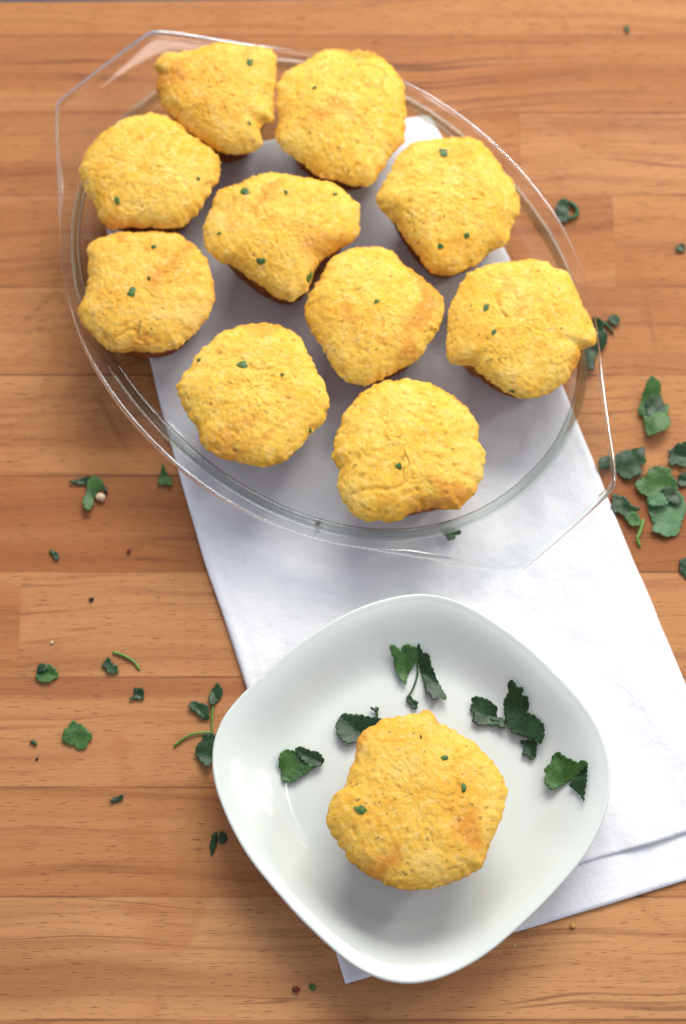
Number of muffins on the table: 11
